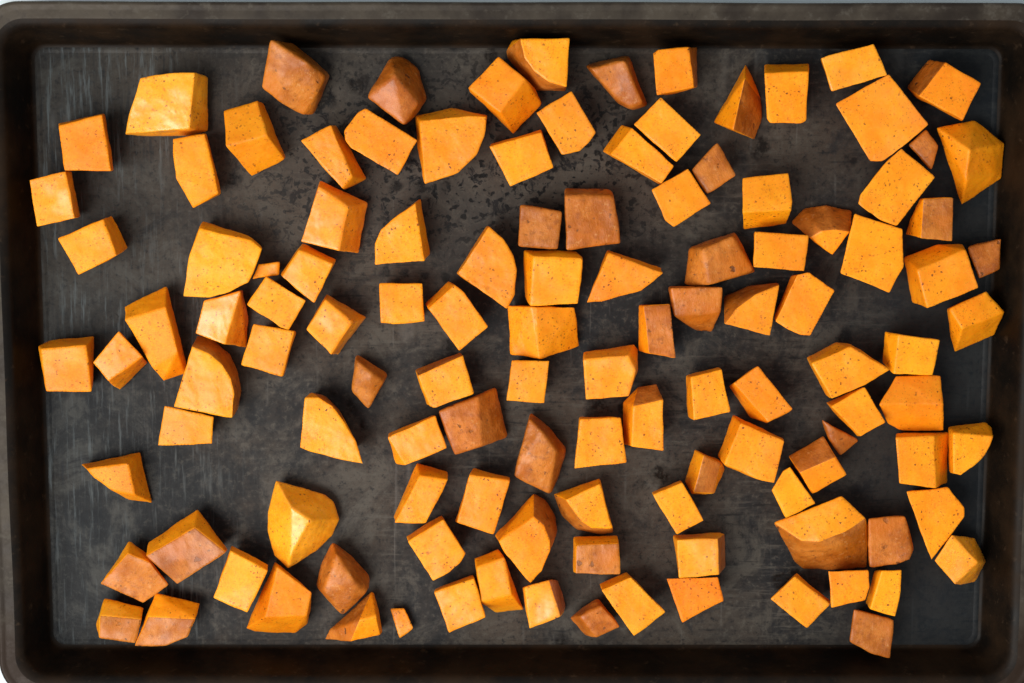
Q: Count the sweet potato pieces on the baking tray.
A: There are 120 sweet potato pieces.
